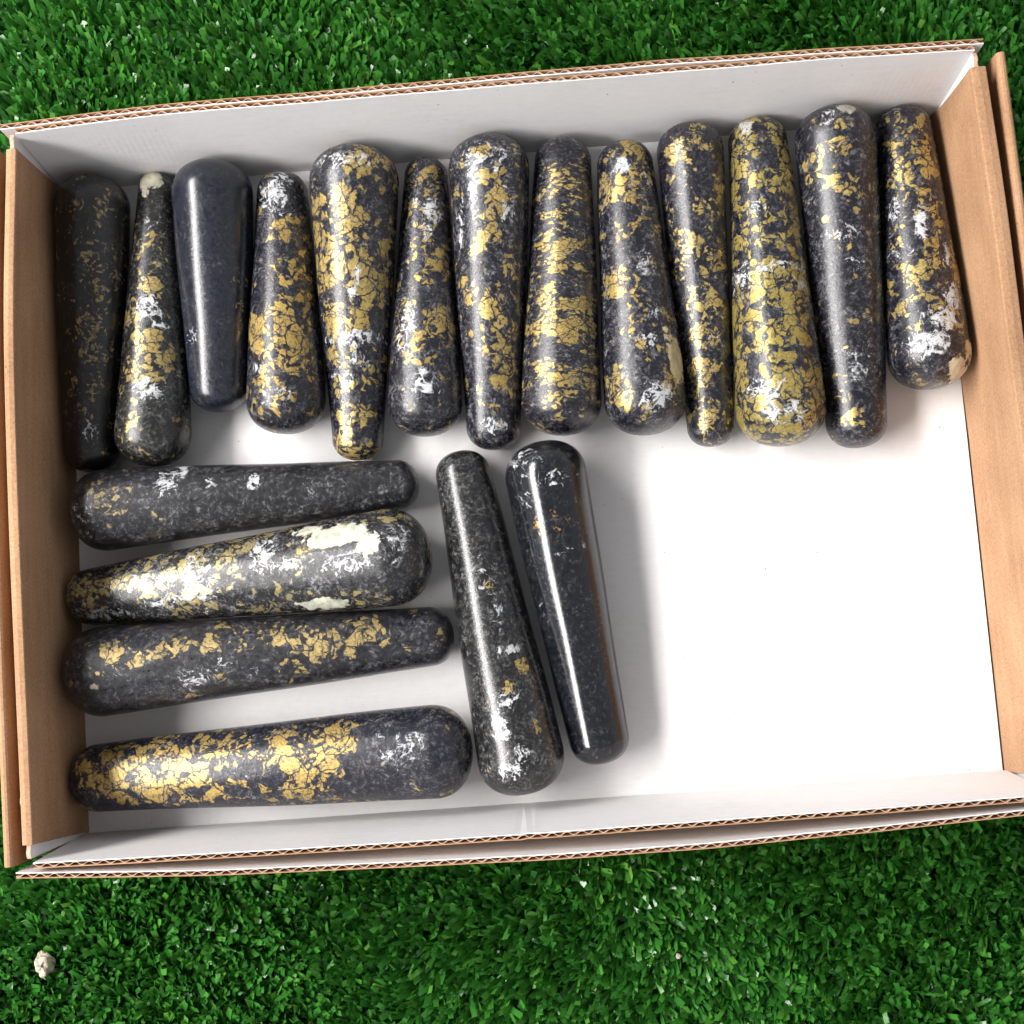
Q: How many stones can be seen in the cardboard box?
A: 19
